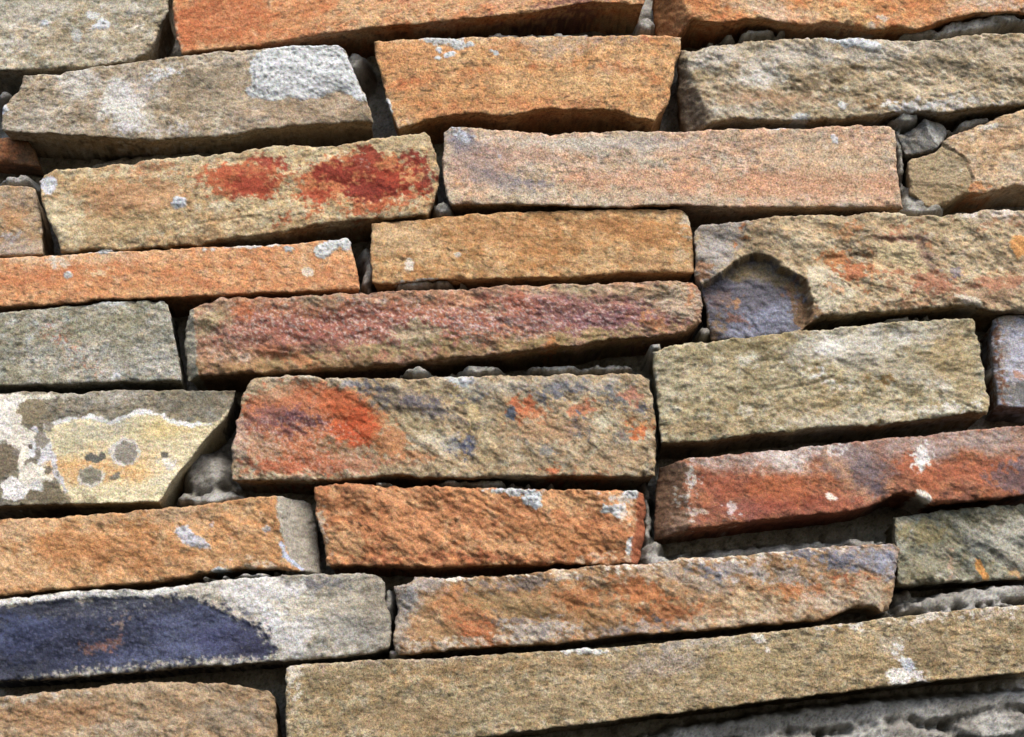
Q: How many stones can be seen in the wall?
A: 29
